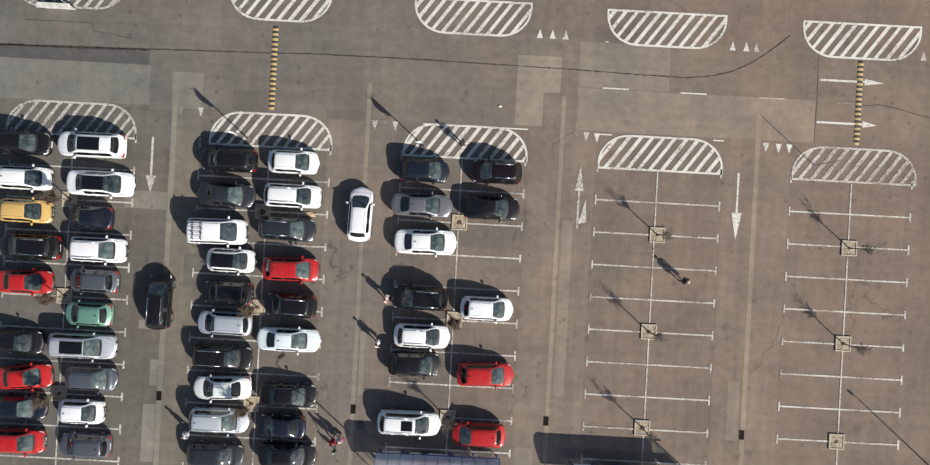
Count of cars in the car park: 52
